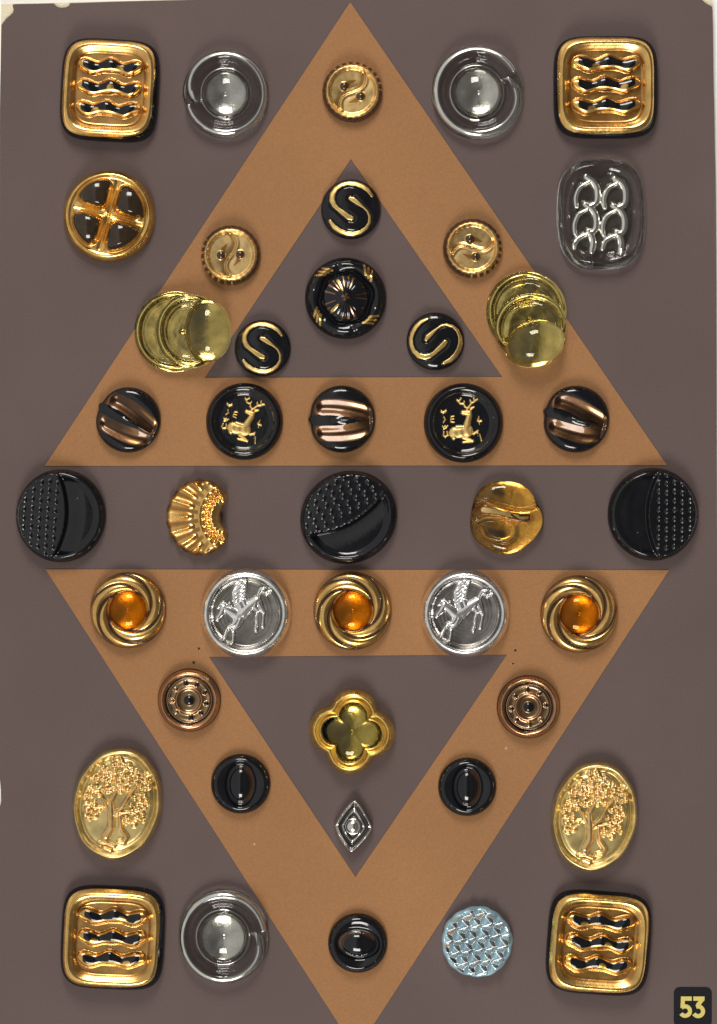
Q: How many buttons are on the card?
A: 43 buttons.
